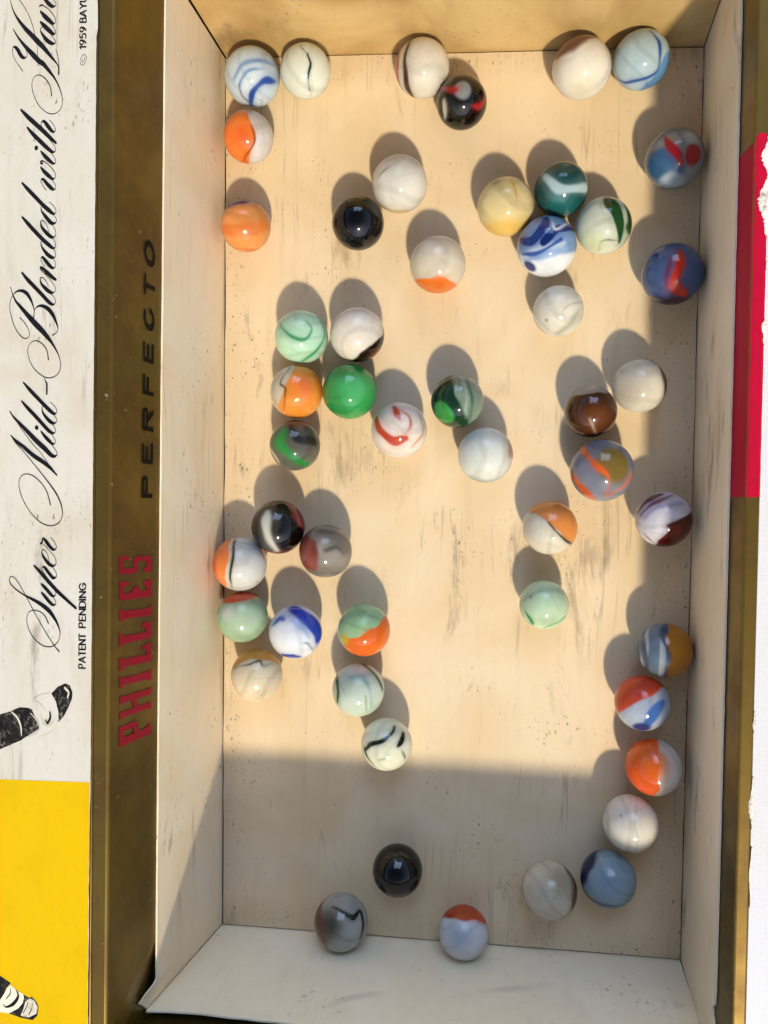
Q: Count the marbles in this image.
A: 50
